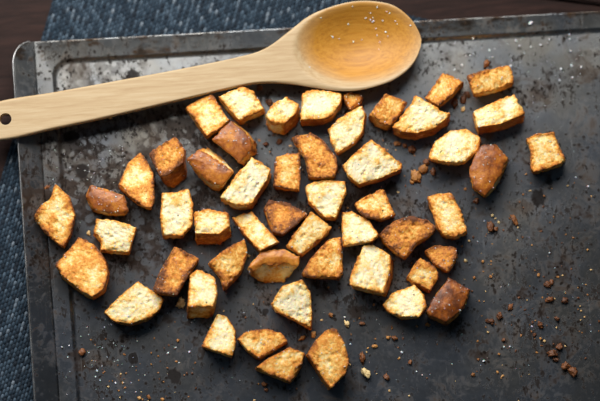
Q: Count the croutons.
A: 52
